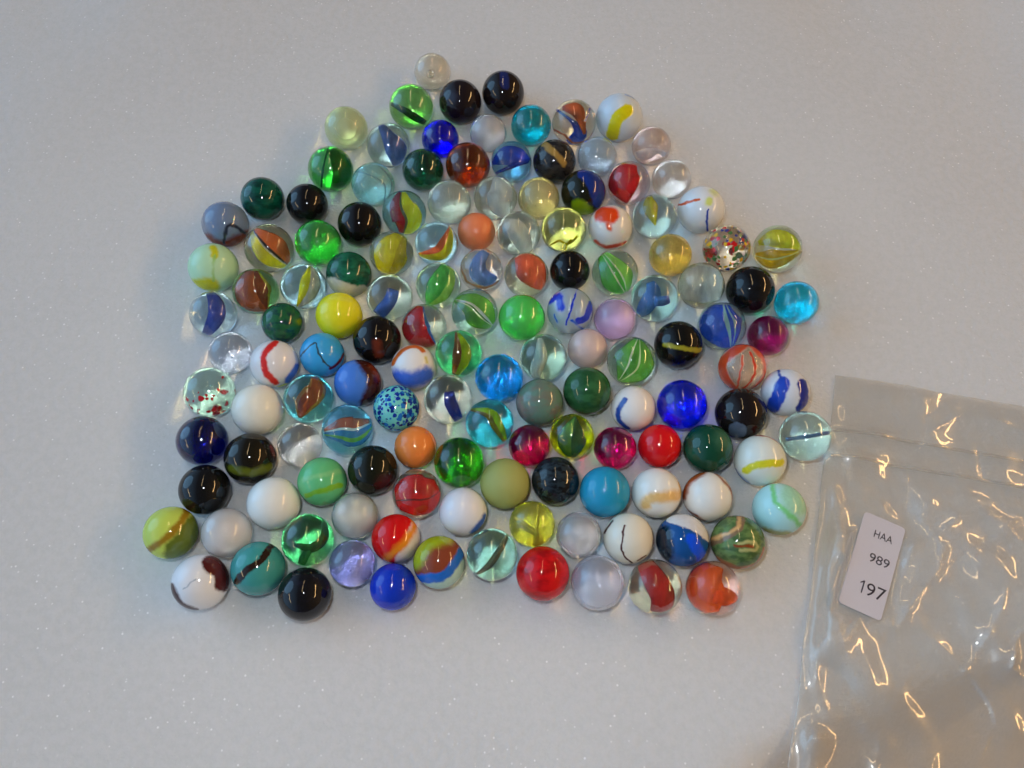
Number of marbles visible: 138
